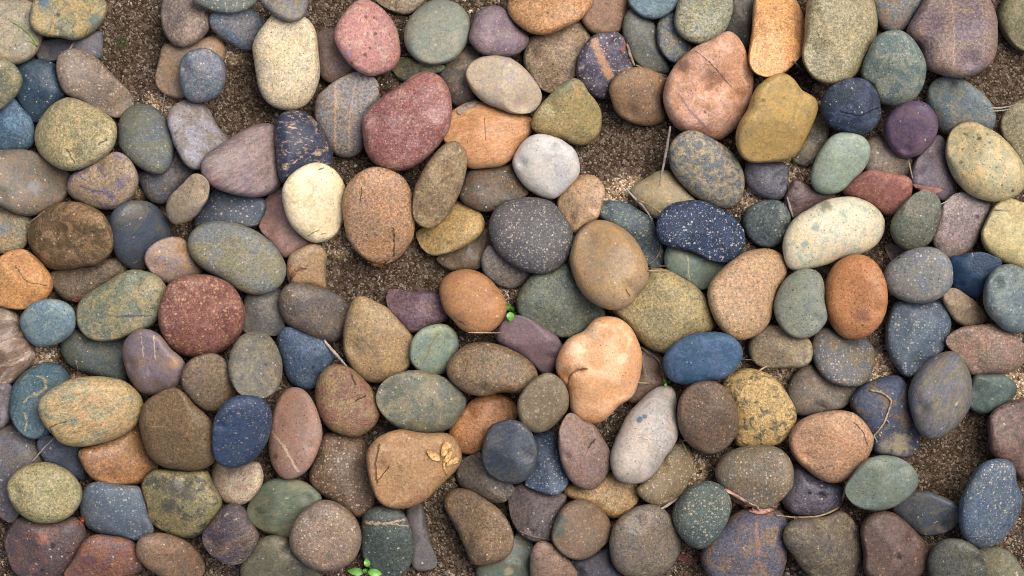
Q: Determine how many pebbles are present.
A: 190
